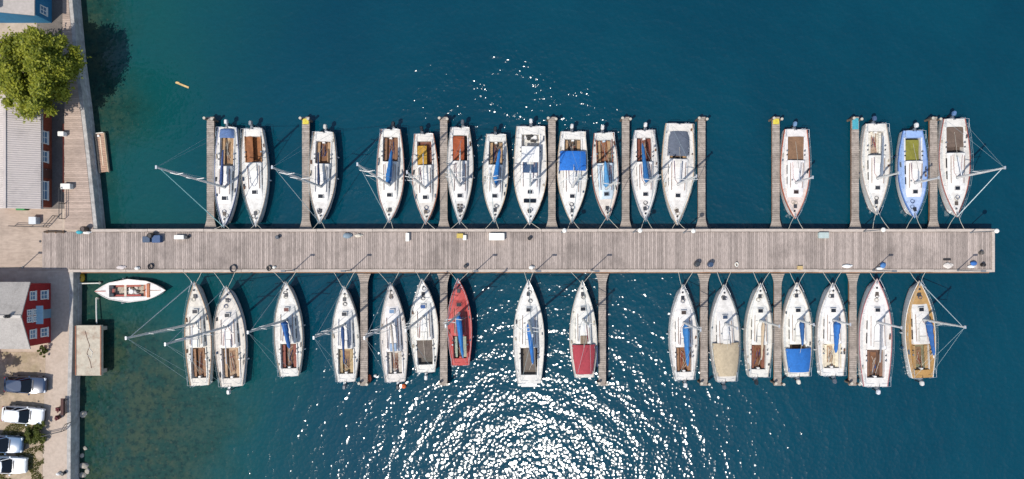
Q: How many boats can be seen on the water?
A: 33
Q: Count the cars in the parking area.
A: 4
